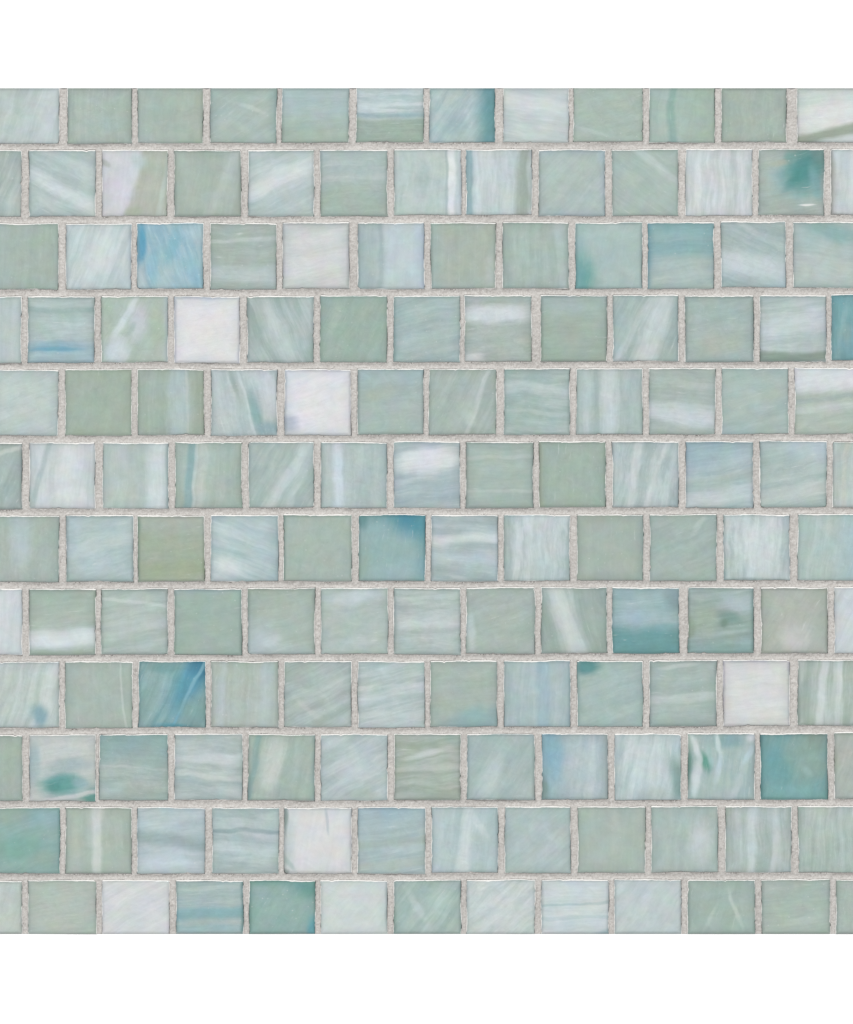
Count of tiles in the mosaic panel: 150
